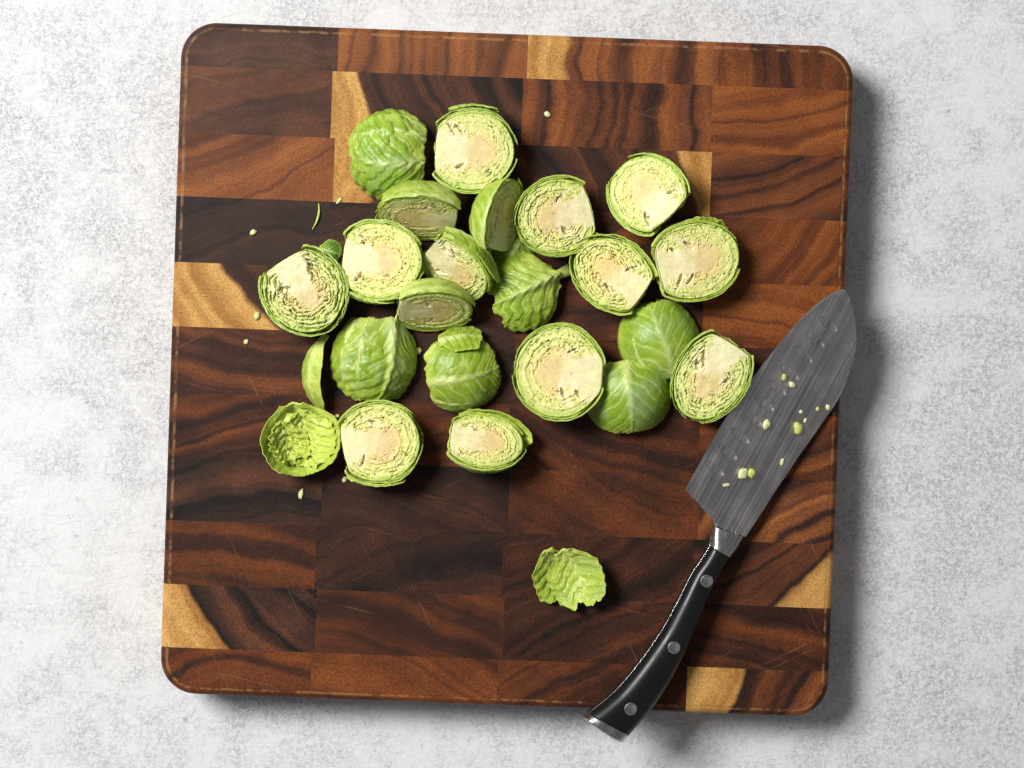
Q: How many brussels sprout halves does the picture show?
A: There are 20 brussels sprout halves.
